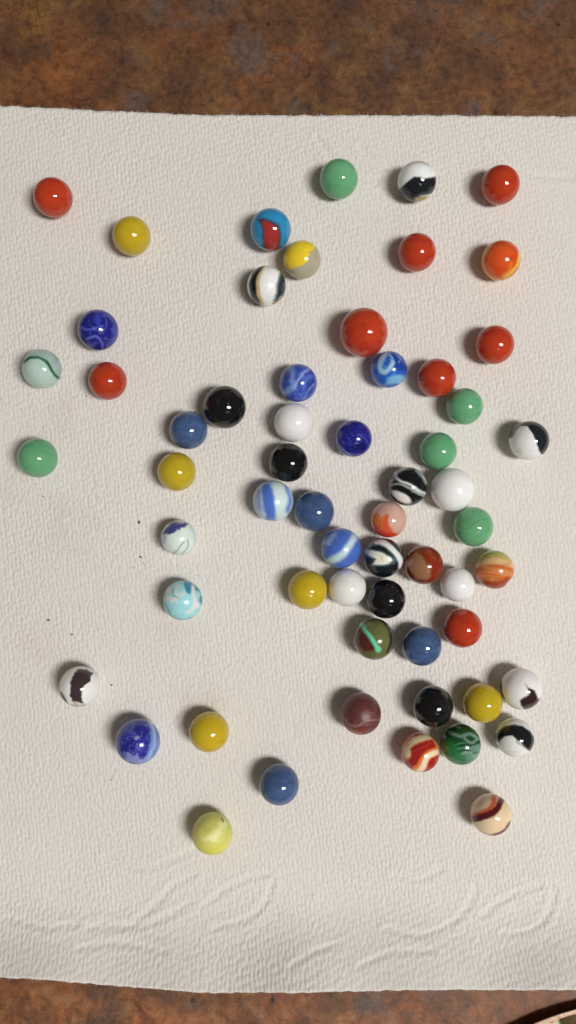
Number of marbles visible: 60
